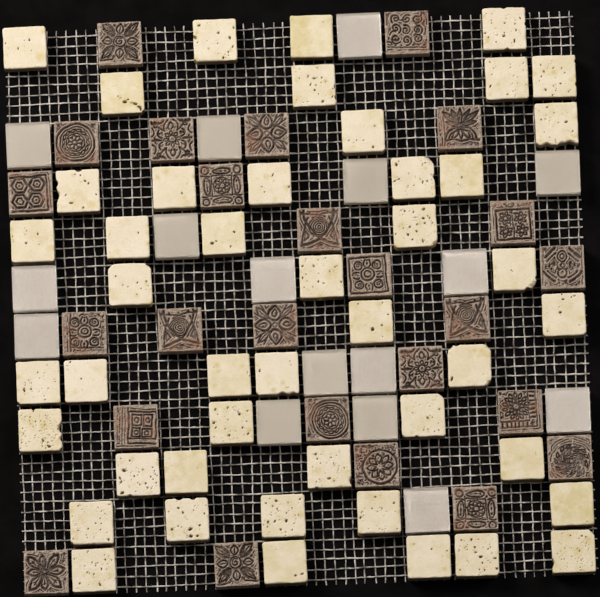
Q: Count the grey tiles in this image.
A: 16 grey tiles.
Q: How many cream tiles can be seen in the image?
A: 46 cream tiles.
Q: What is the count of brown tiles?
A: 25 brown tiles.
